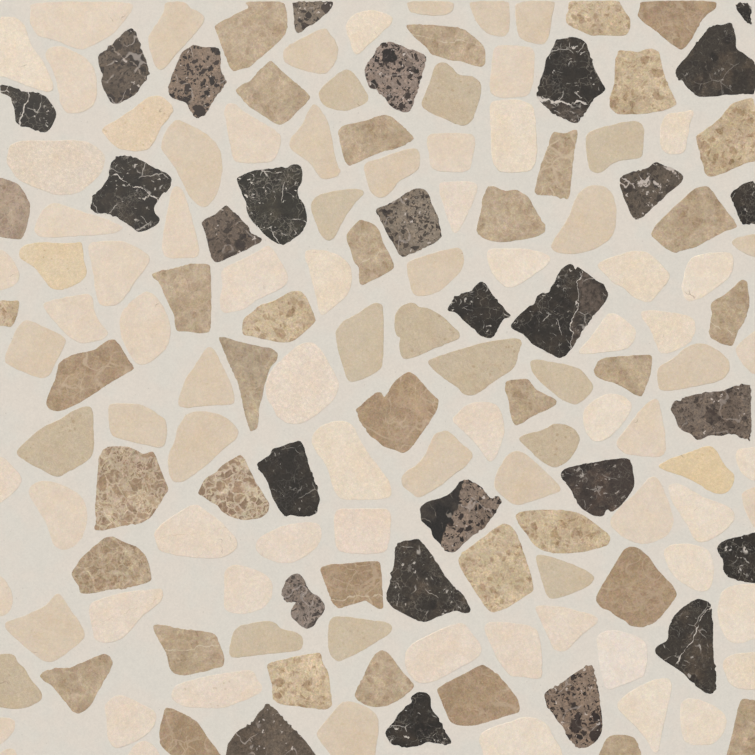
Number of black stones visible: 15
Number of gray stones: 12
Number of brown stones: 37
